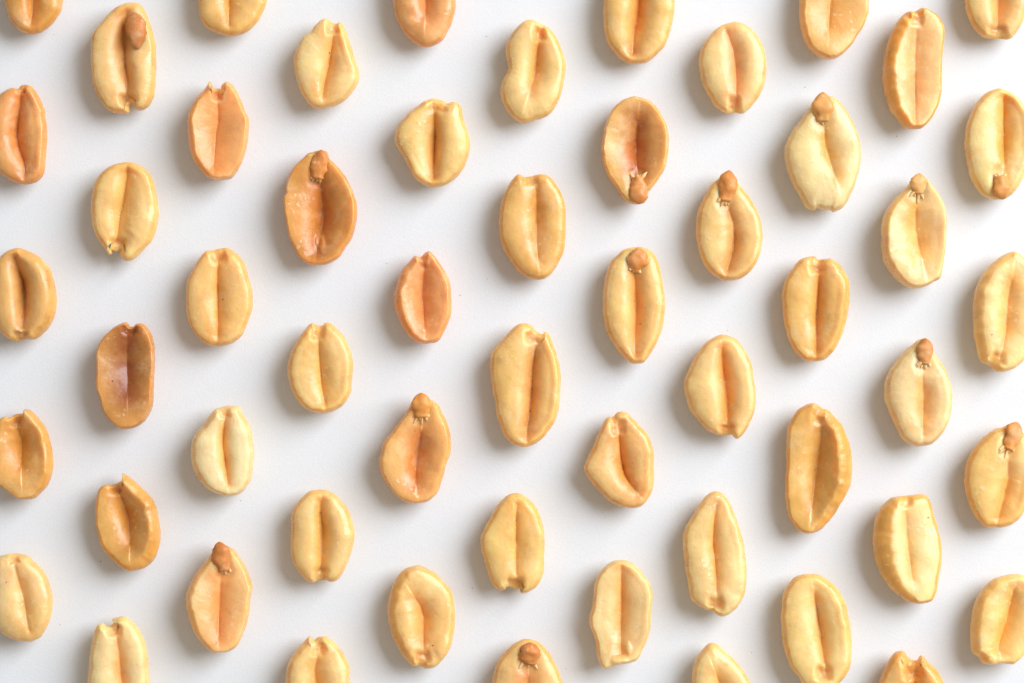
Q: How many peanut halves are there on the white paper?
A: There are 55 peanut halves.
